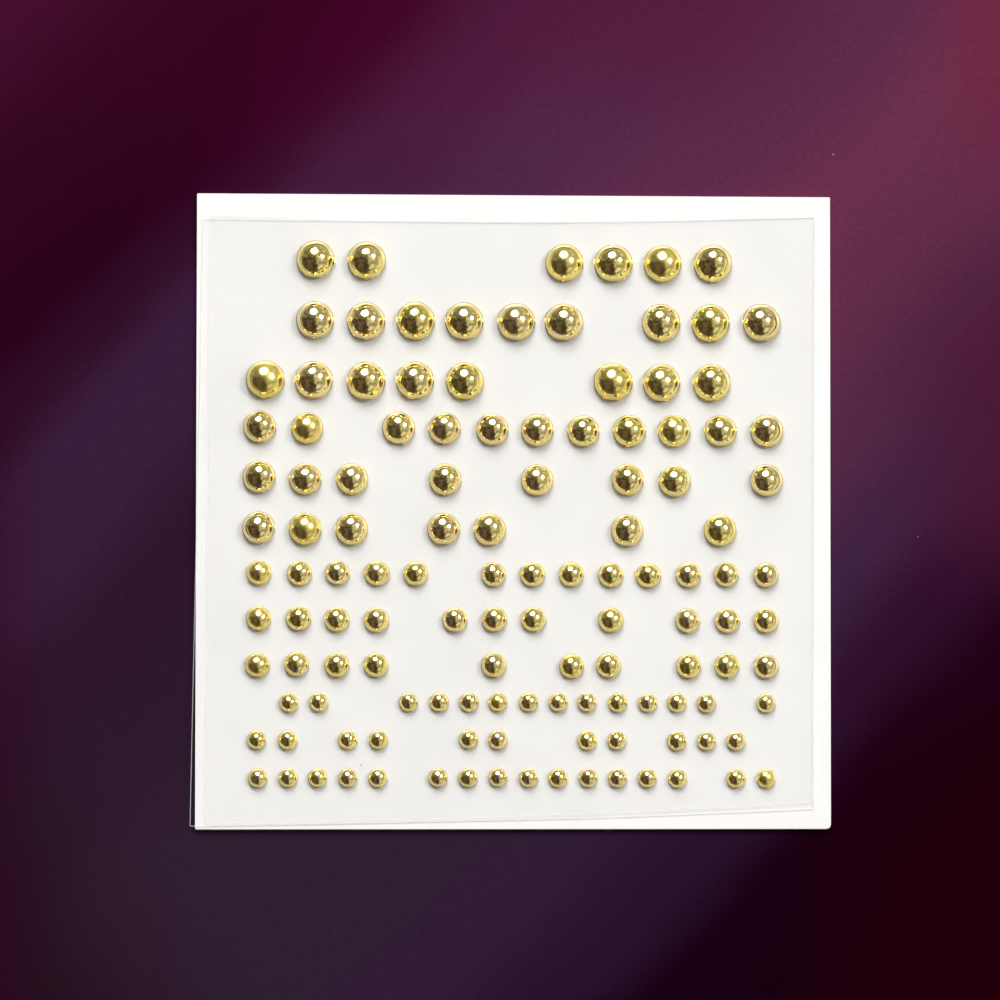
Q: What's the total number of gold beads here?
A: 124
